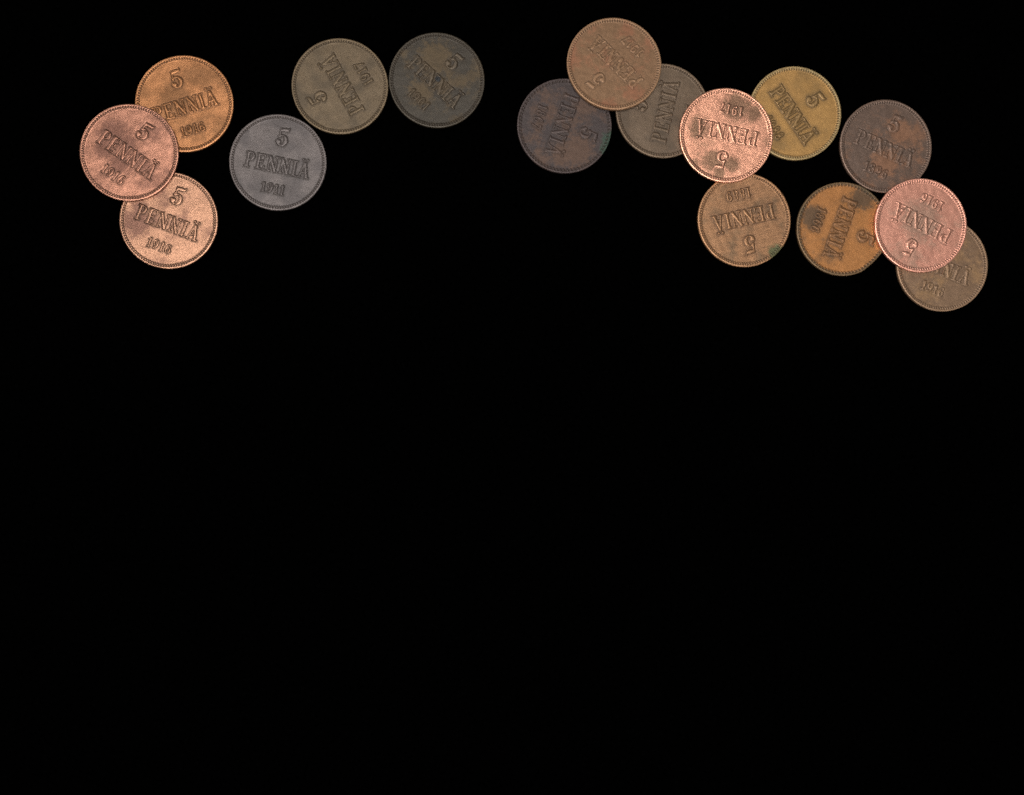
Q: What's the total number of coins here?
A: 16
